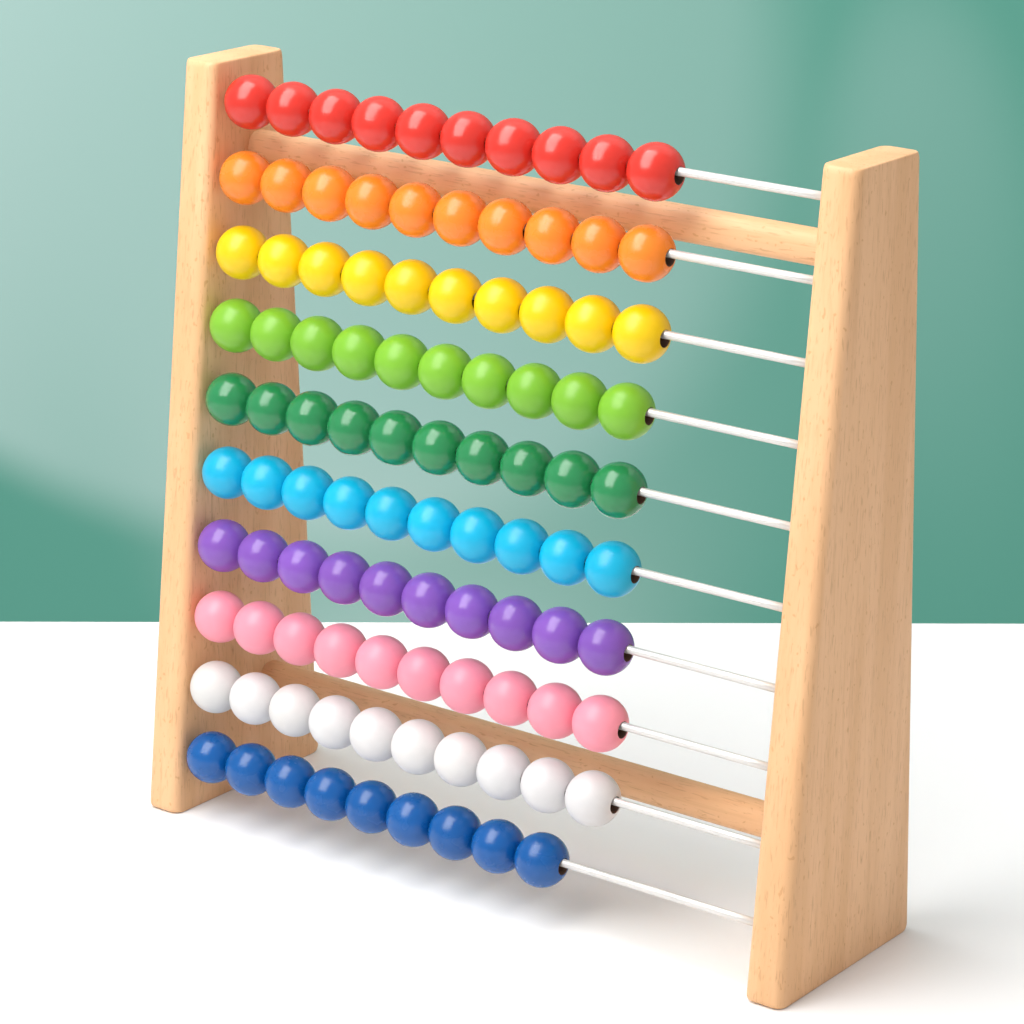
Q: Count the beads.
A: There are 99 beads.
